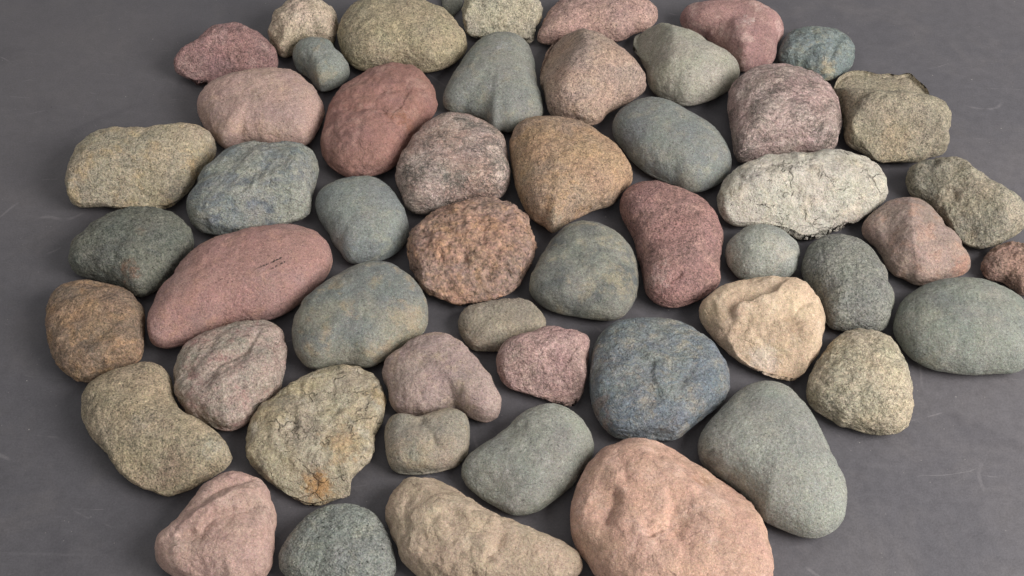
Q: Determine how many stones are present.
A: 52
